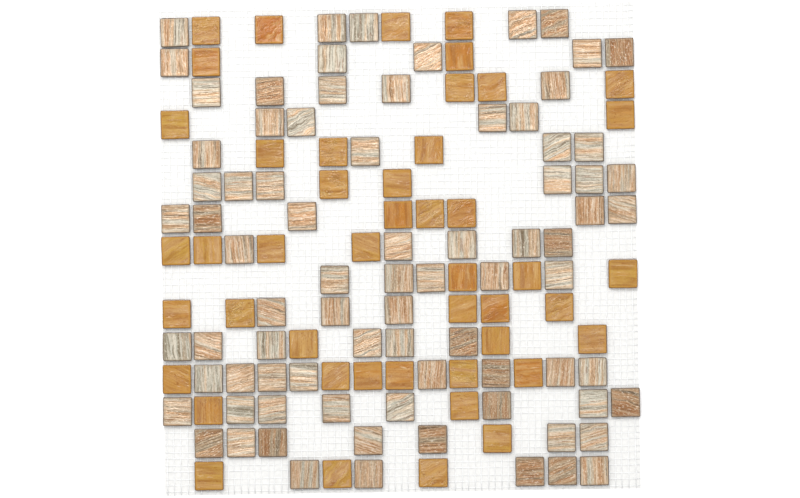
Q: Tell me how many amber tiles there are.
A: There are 46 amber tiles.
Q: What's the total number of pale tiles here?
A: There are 81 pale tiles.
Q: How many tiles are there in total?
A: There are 127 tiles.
